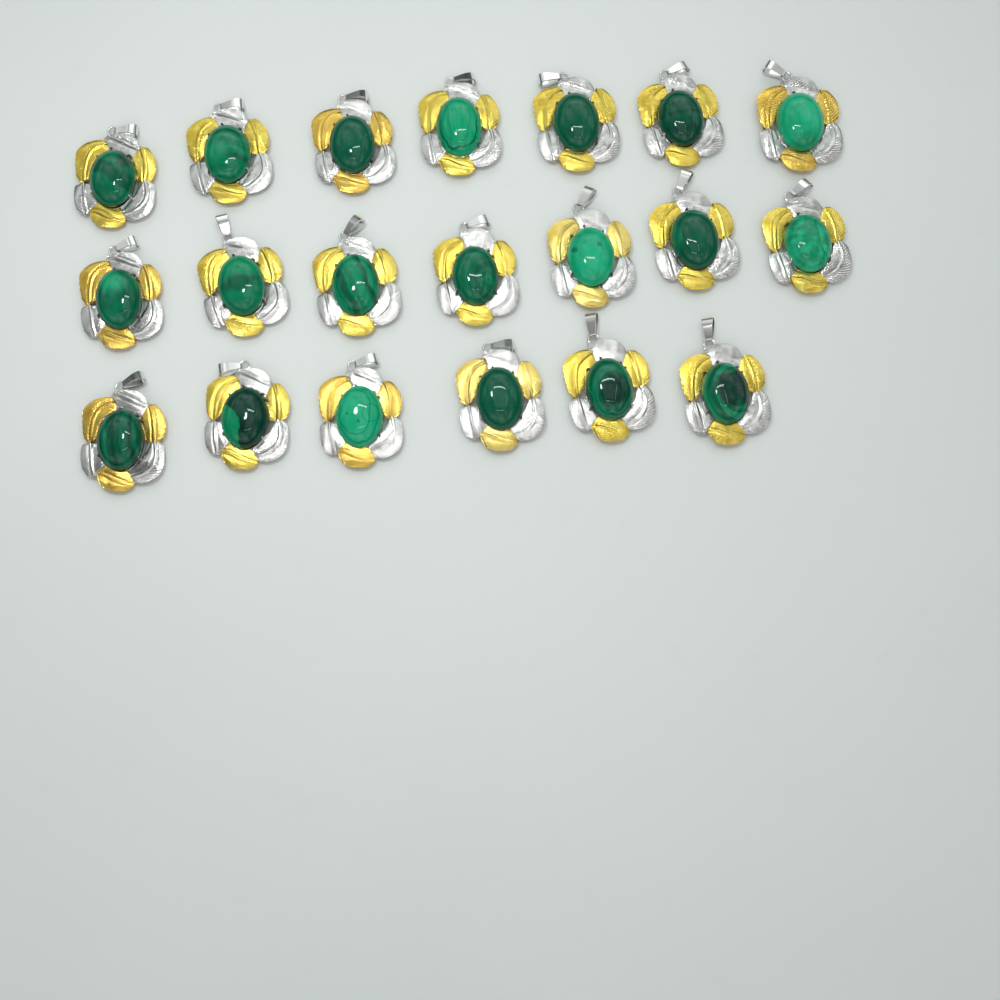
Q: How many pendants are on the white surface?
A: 20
